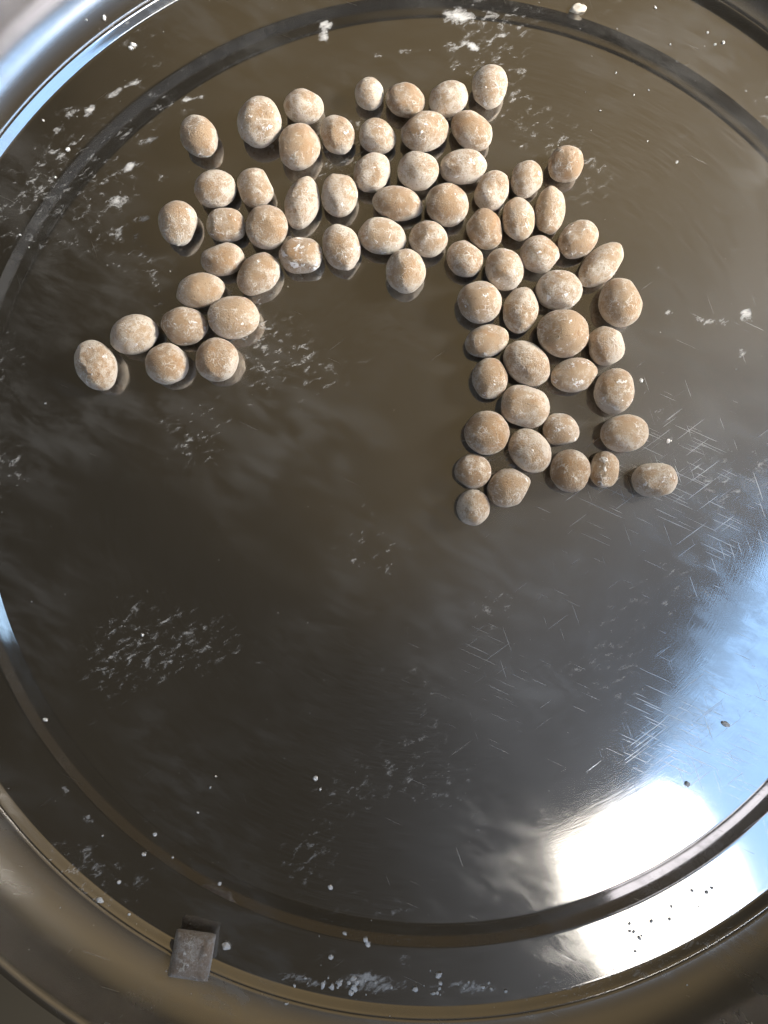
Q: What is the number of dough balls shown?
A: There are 71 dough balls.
